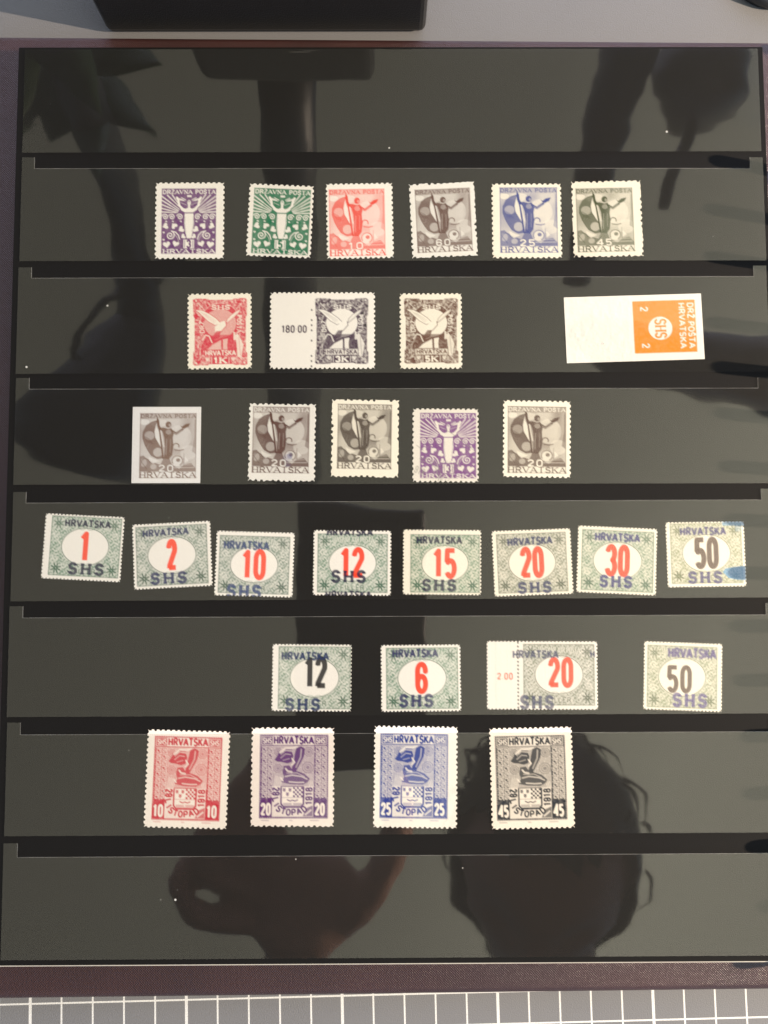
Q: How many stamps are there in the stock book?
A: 31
